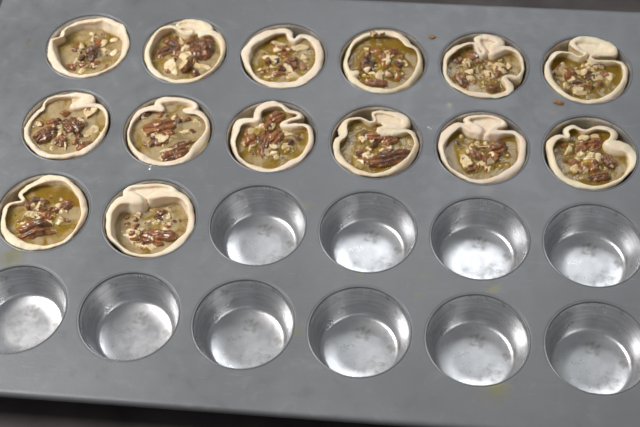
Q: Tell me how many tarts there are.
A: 14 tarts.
